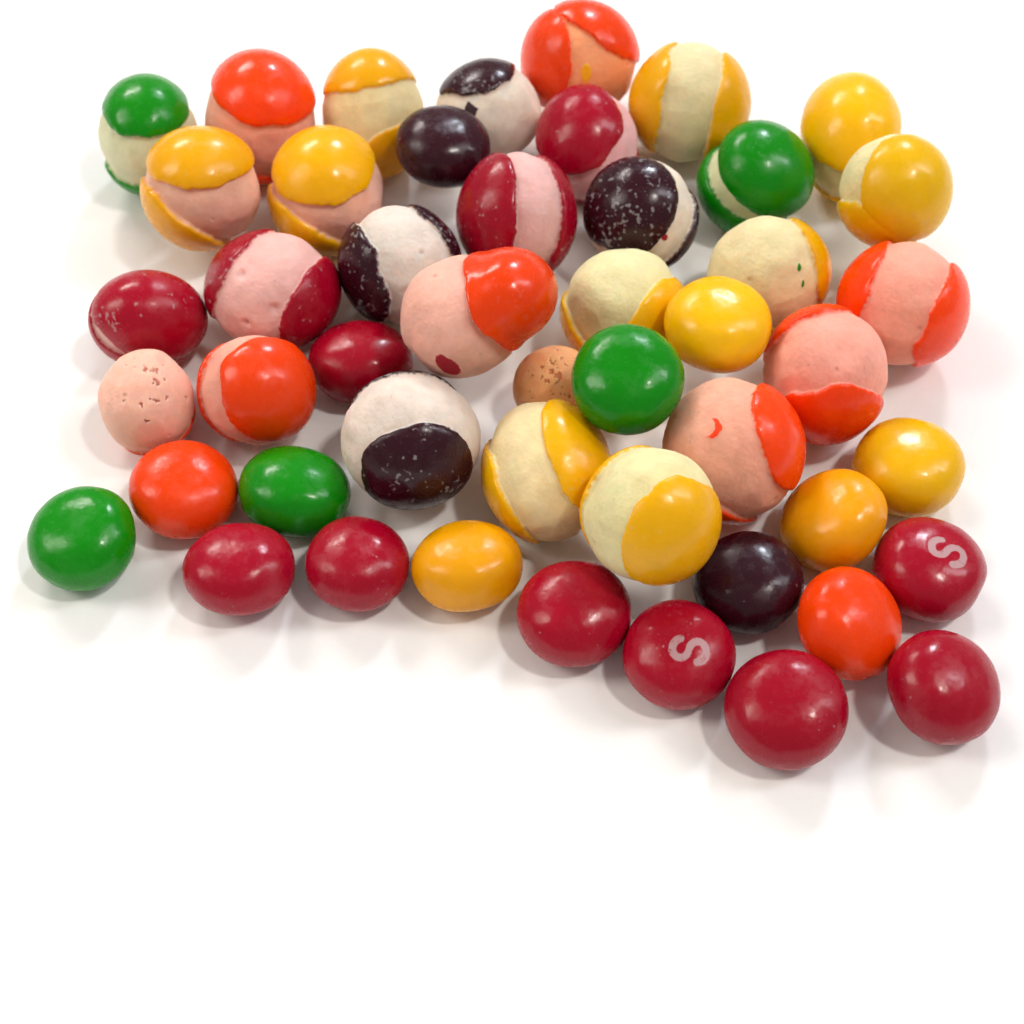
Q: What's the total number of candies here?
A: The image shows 48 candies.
